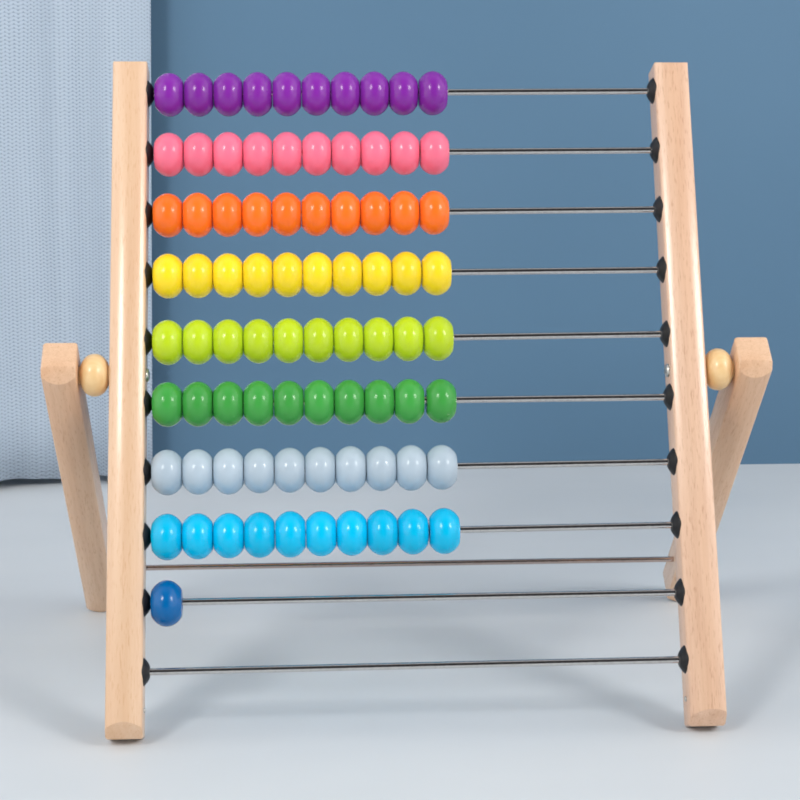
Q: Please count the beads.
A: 81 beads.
